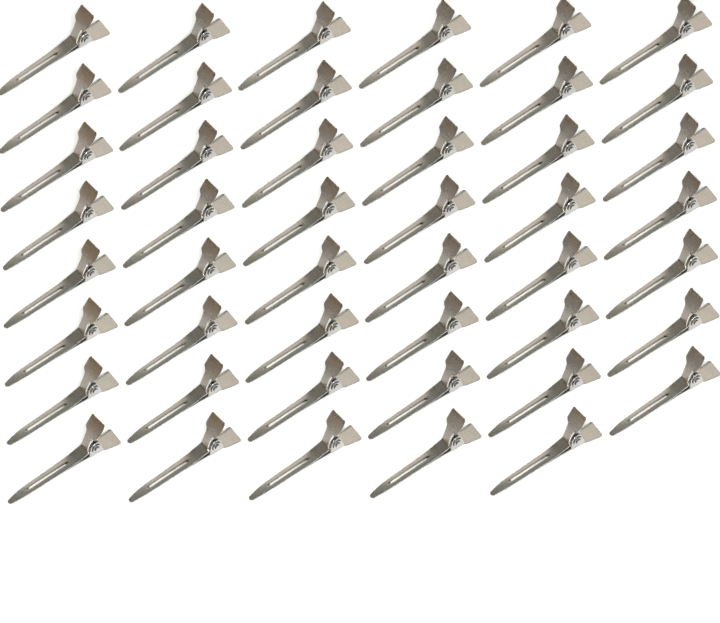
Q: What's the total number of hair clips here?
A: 47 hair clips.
